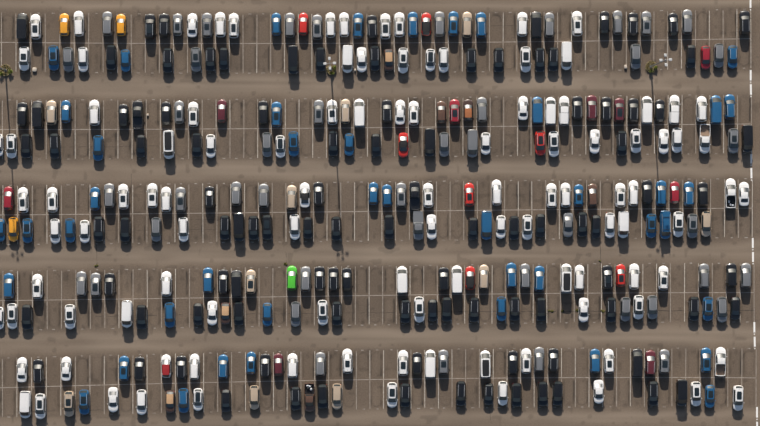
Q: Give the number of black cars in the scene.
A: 102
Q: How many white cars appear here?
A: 107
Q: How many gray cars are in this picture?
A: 44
